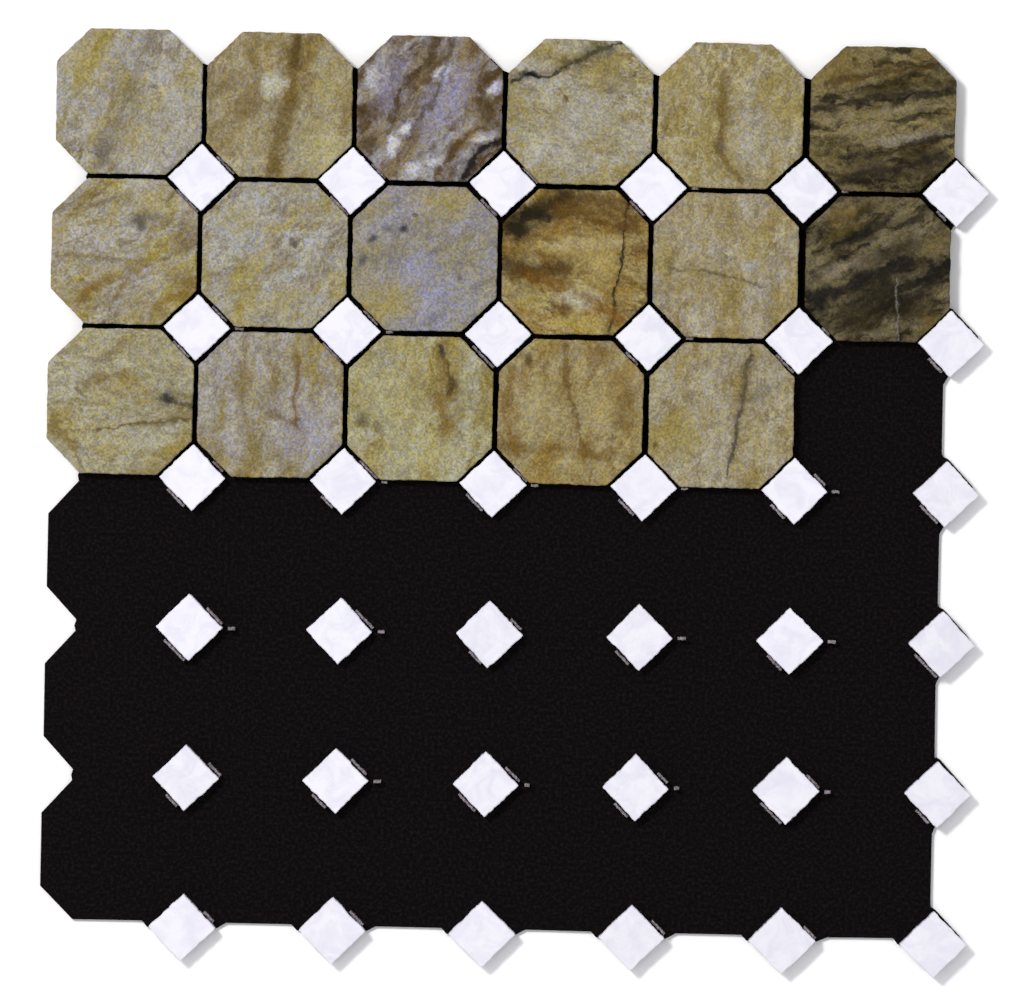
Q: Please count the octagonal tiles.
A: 17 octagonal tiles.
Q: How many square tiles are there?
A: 36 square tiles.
